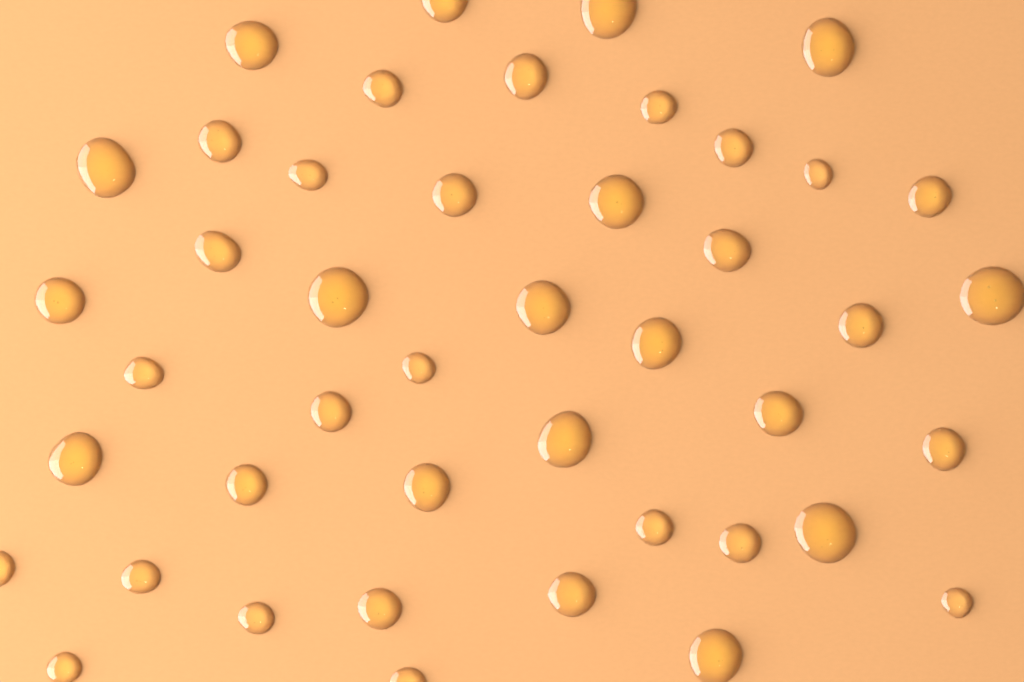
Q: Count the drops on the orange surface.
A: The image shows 44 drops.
